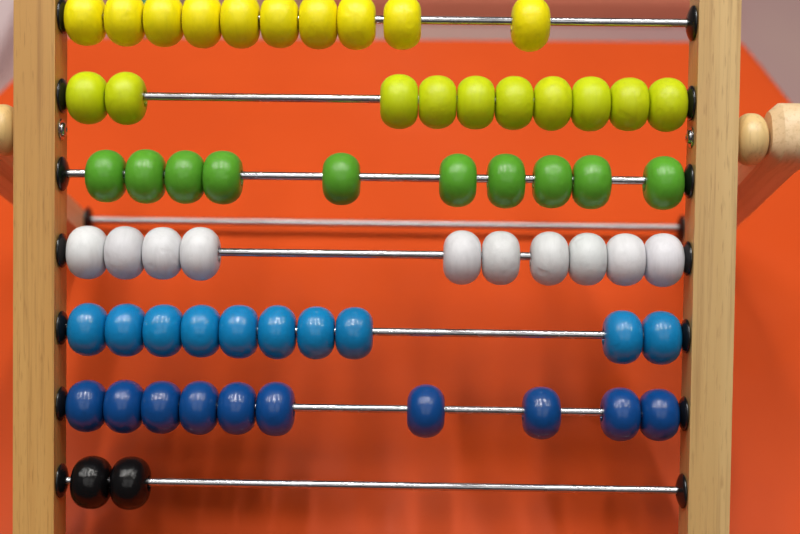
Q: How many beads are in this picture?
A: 62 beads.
